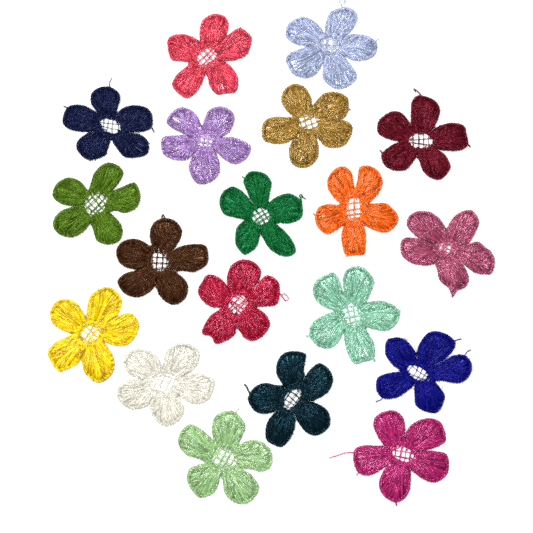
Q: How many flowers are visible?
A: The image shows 19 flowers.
